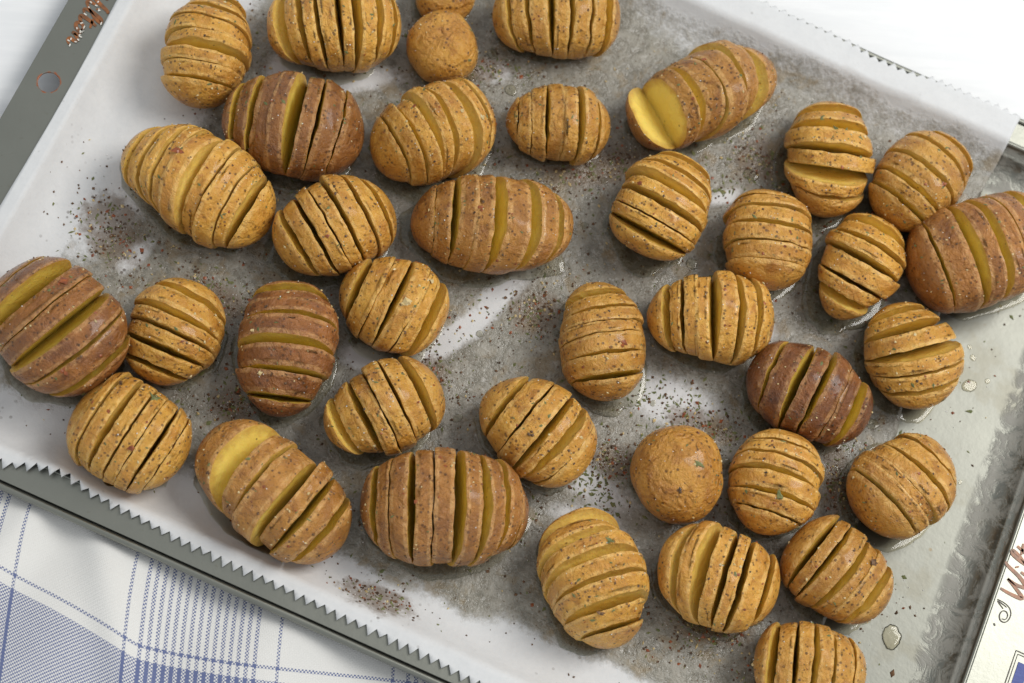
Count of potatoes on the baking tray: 38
